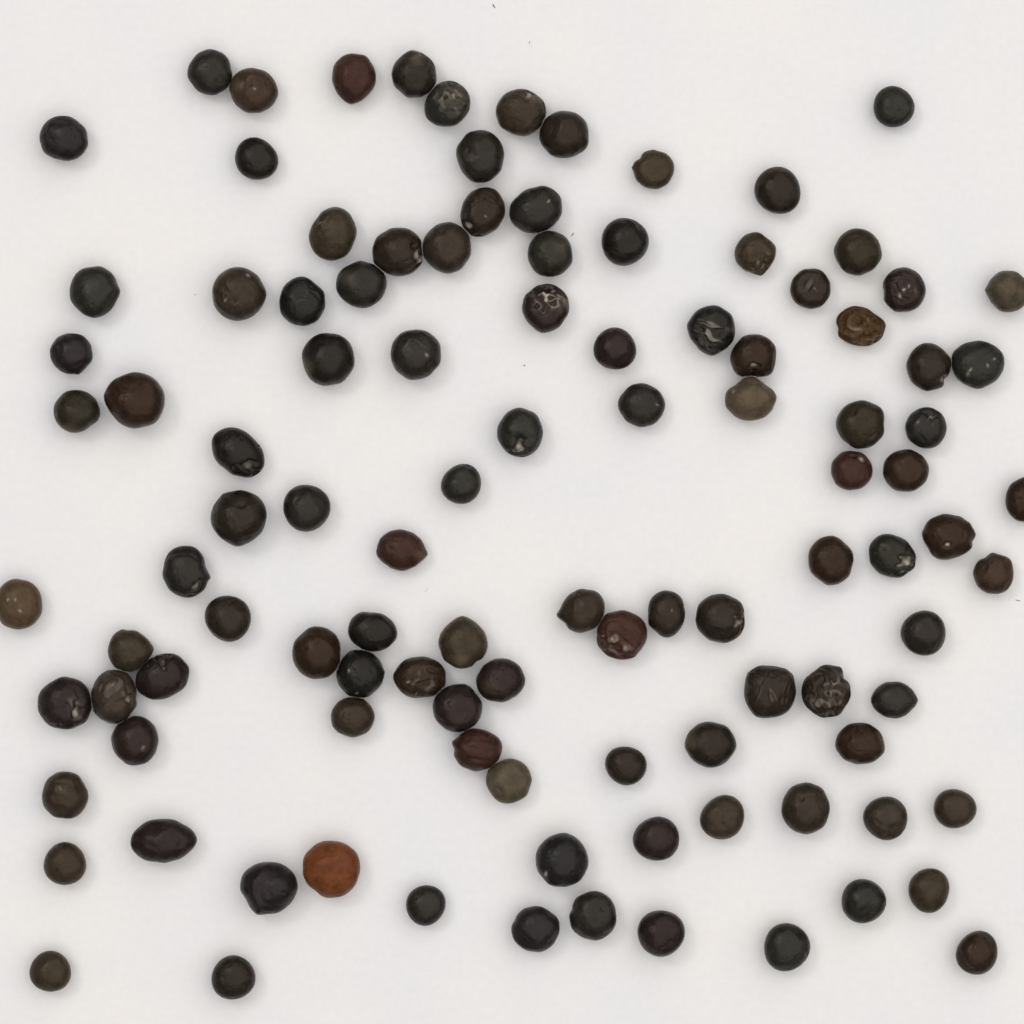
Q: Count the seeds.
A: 108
